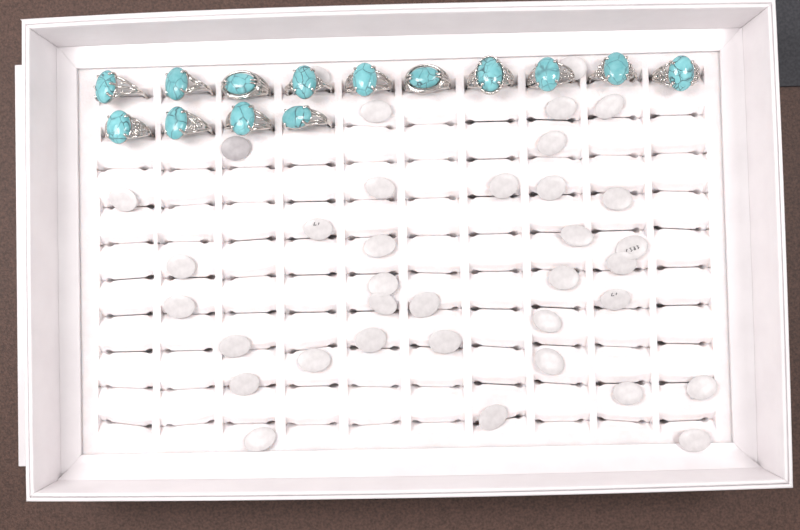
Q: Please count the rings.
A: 14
